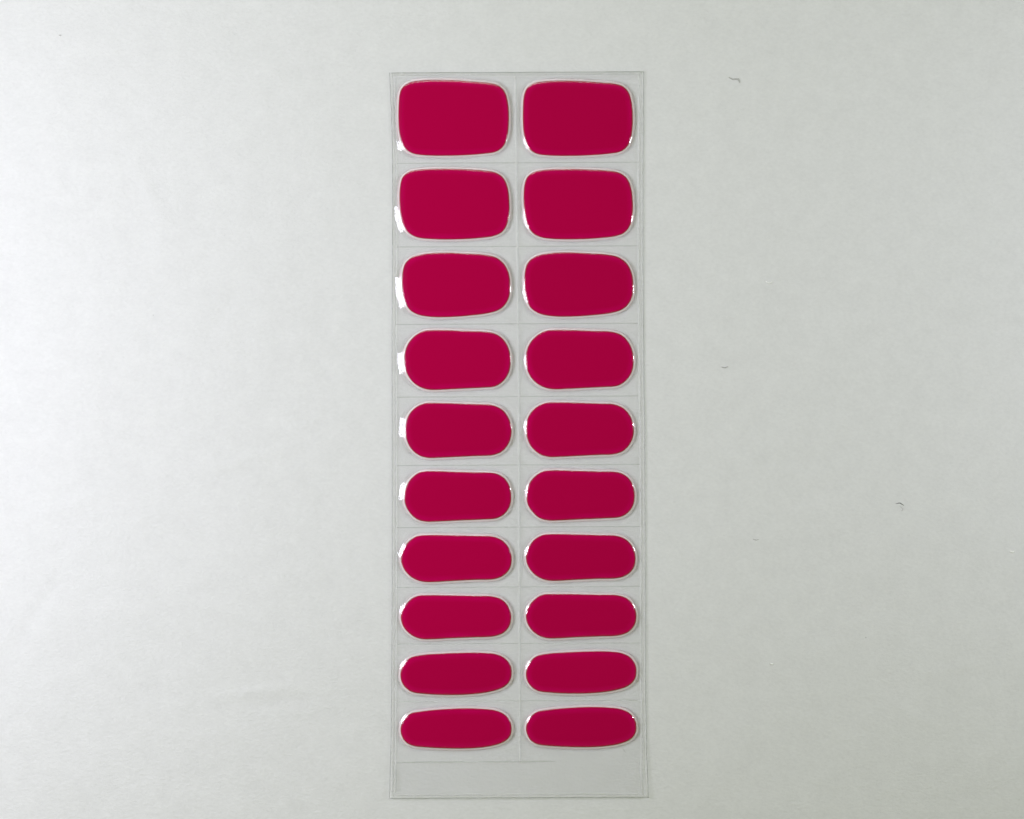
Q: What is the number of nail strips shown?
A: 20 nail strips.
